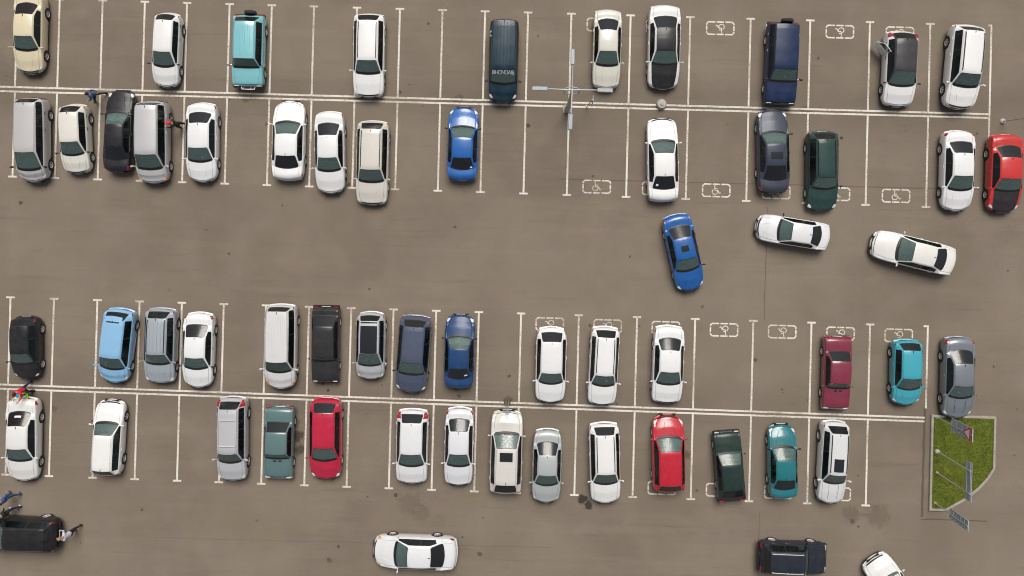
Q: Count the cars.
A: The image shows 60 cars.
